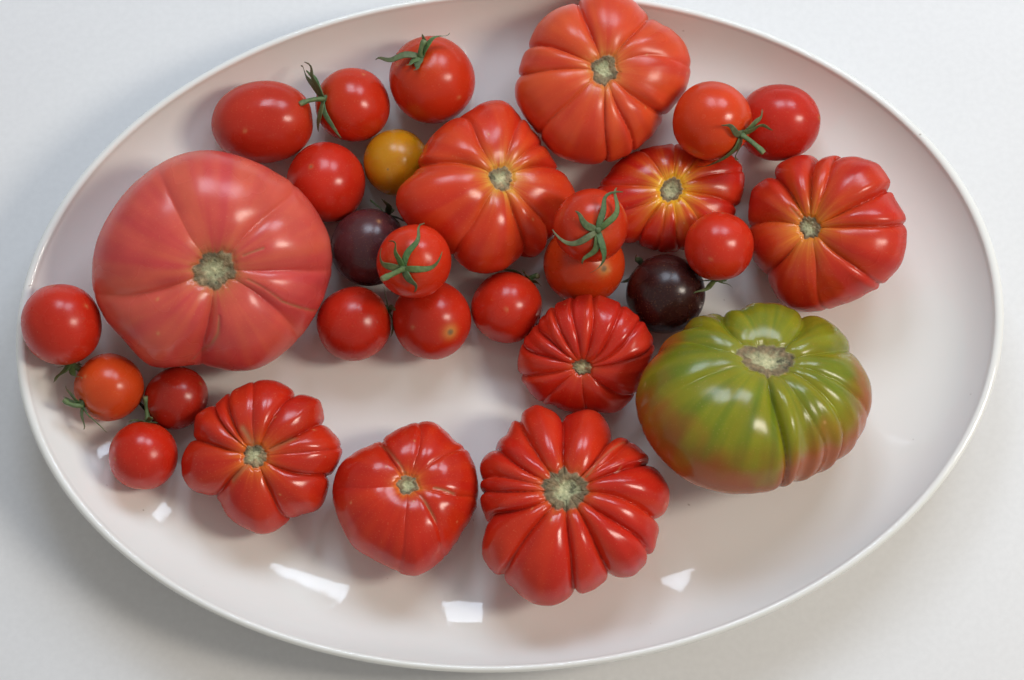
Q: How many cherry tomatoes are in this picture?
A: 20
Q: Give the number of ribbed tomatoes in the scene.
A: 10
